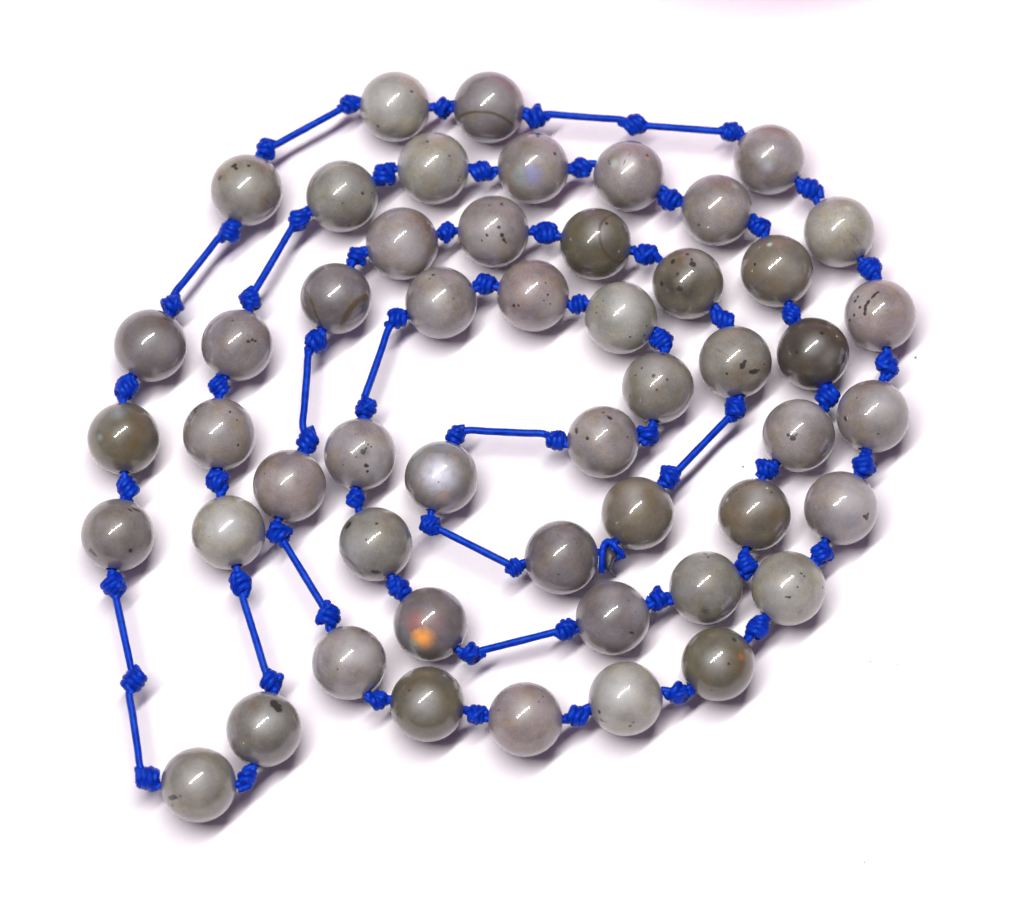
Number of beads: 51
